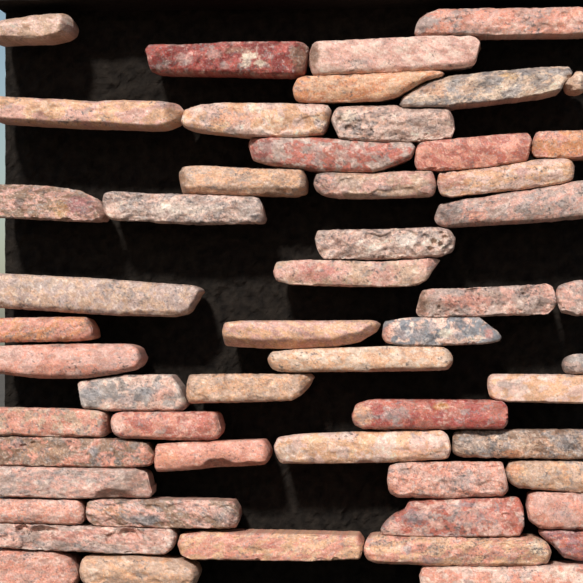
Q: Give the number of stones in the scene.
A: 54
